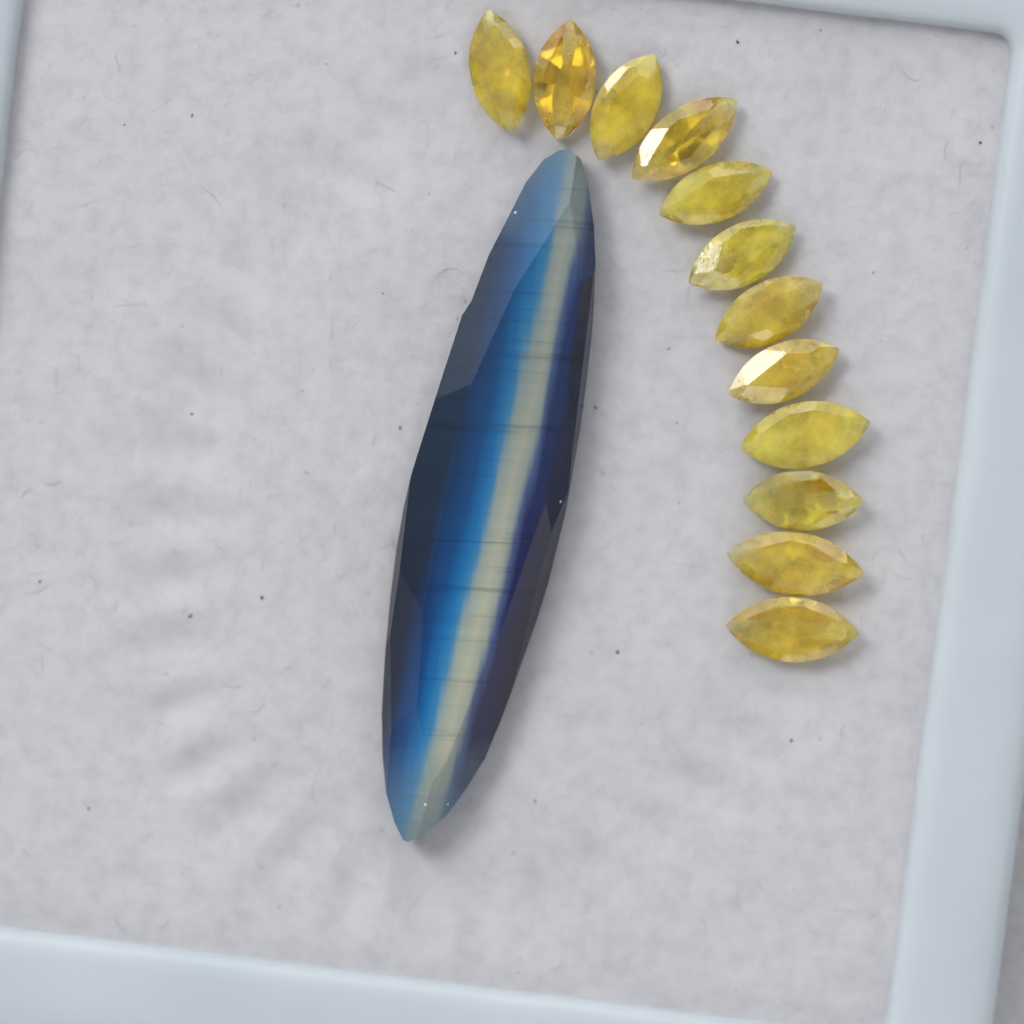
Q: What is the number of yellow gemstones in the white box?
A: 12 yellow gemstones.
